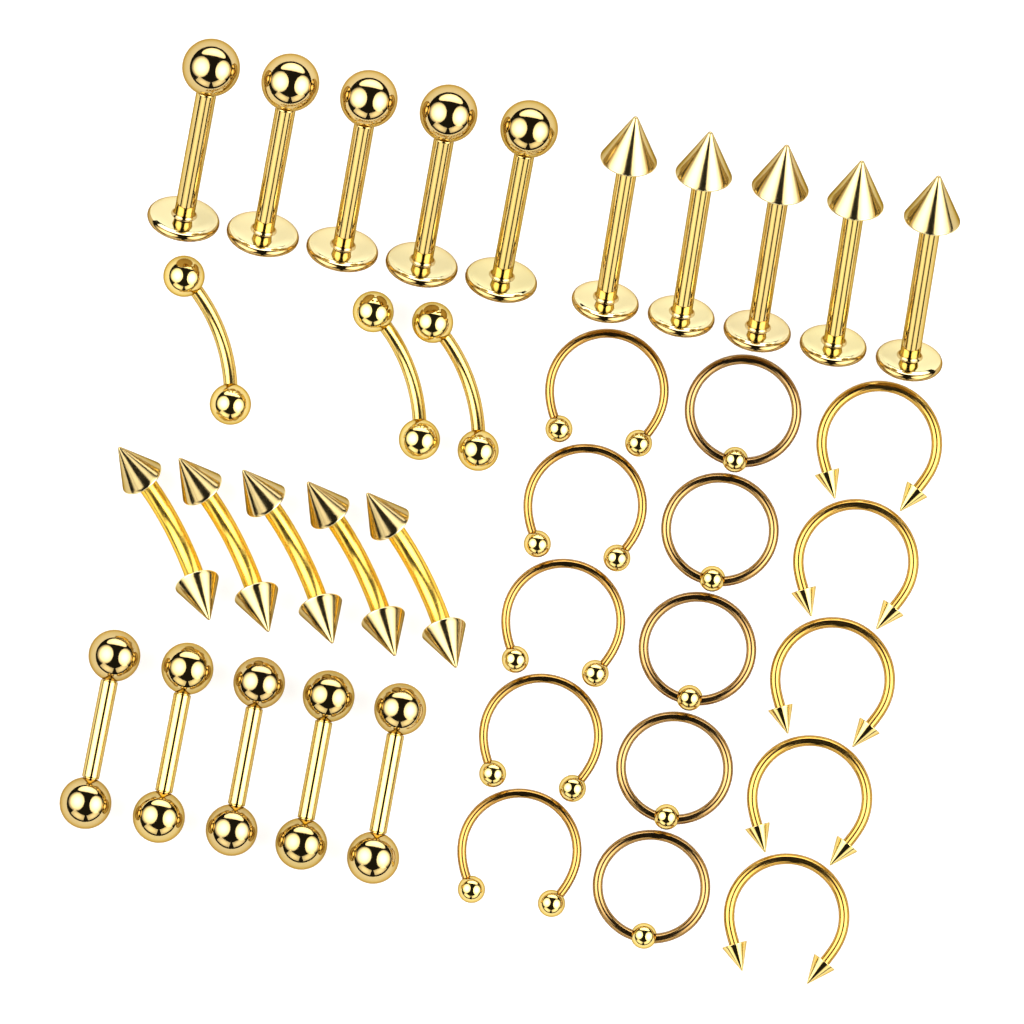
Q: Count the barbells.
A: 13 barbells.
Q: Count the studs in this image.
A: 10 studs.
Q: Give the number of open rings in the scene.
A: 10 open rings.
